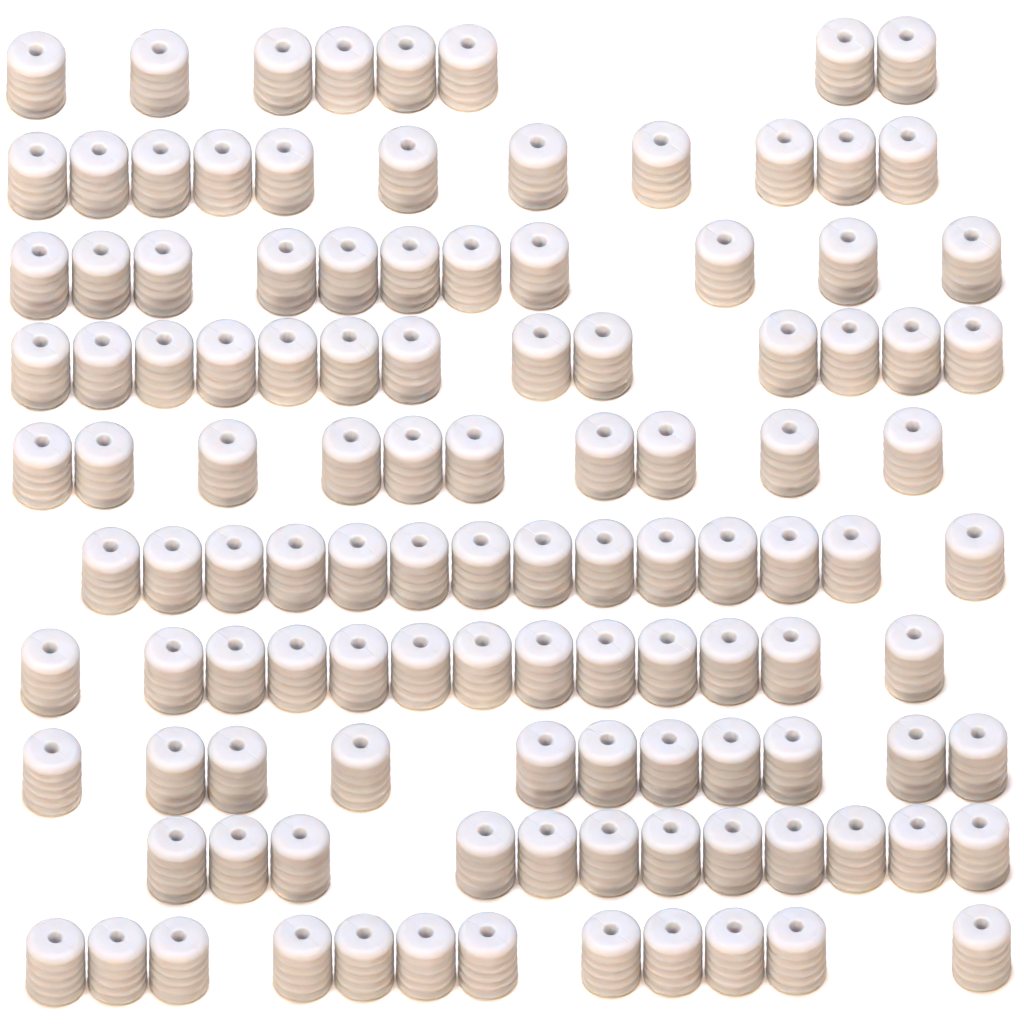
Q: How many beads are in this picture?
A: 115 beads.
